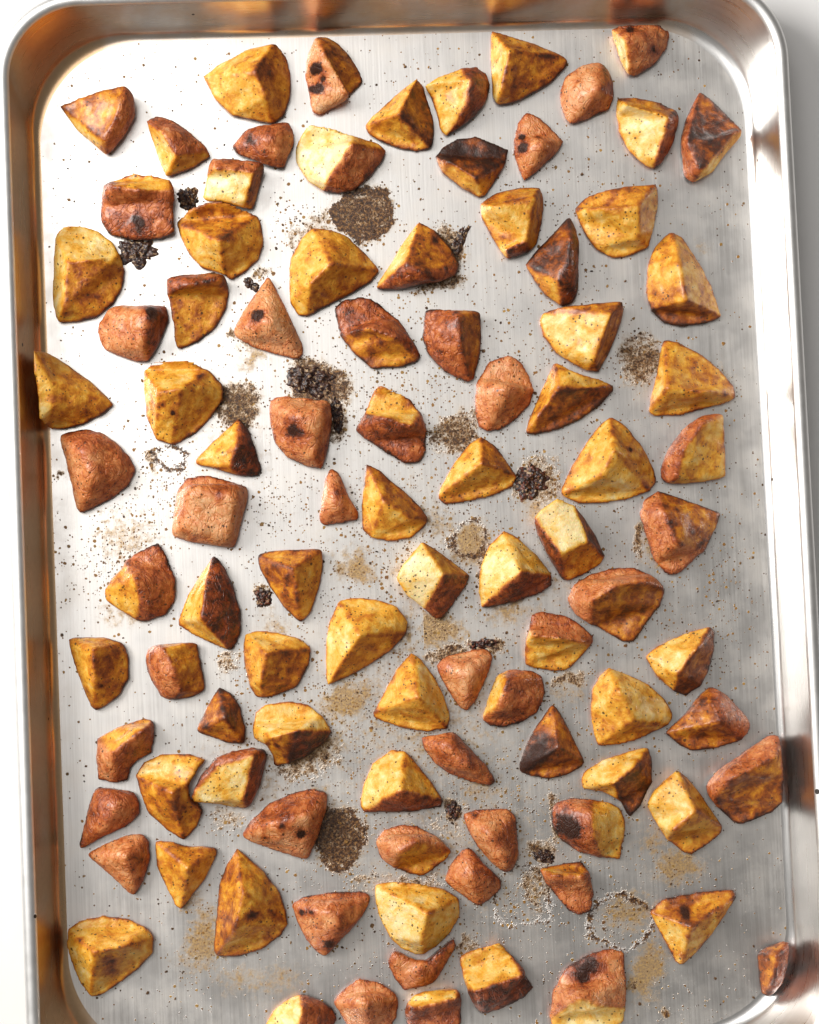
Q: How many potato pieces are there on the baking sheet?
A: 97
